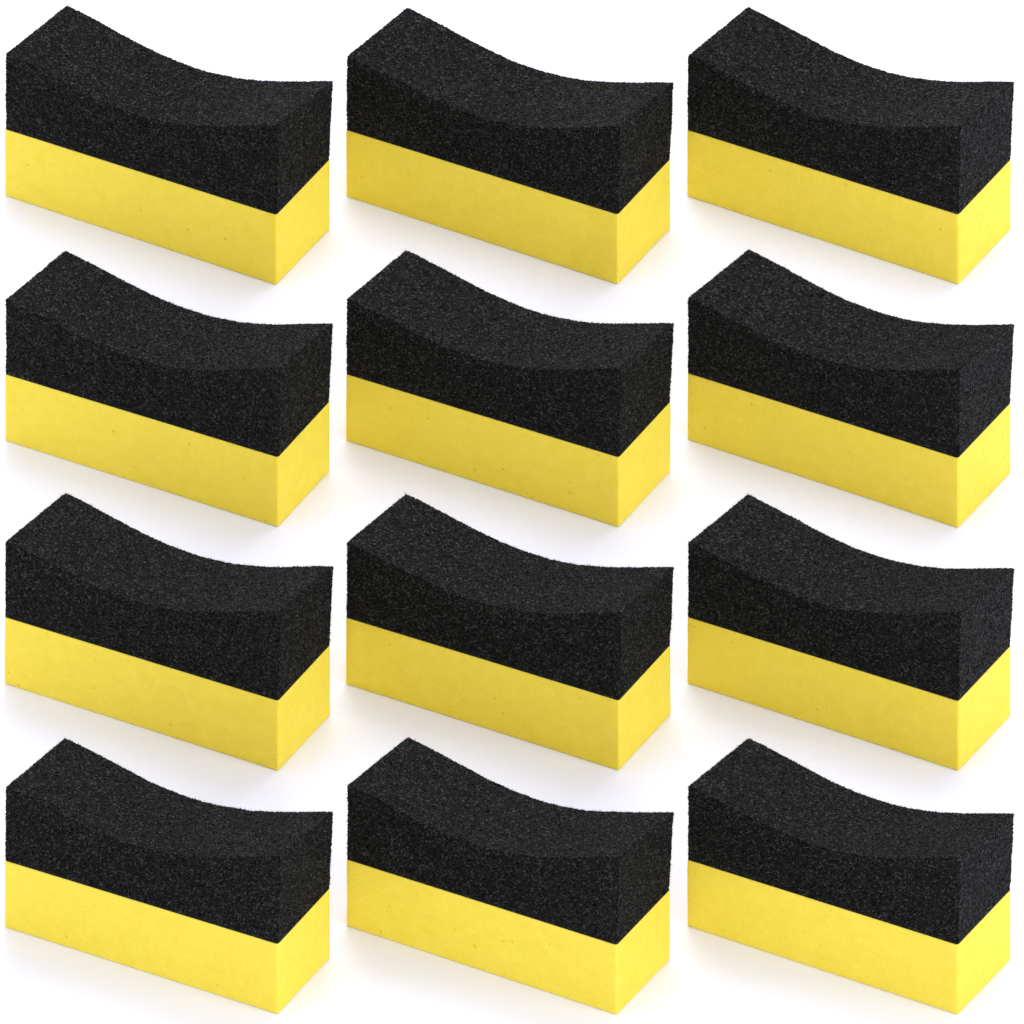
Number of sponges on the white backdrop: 12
